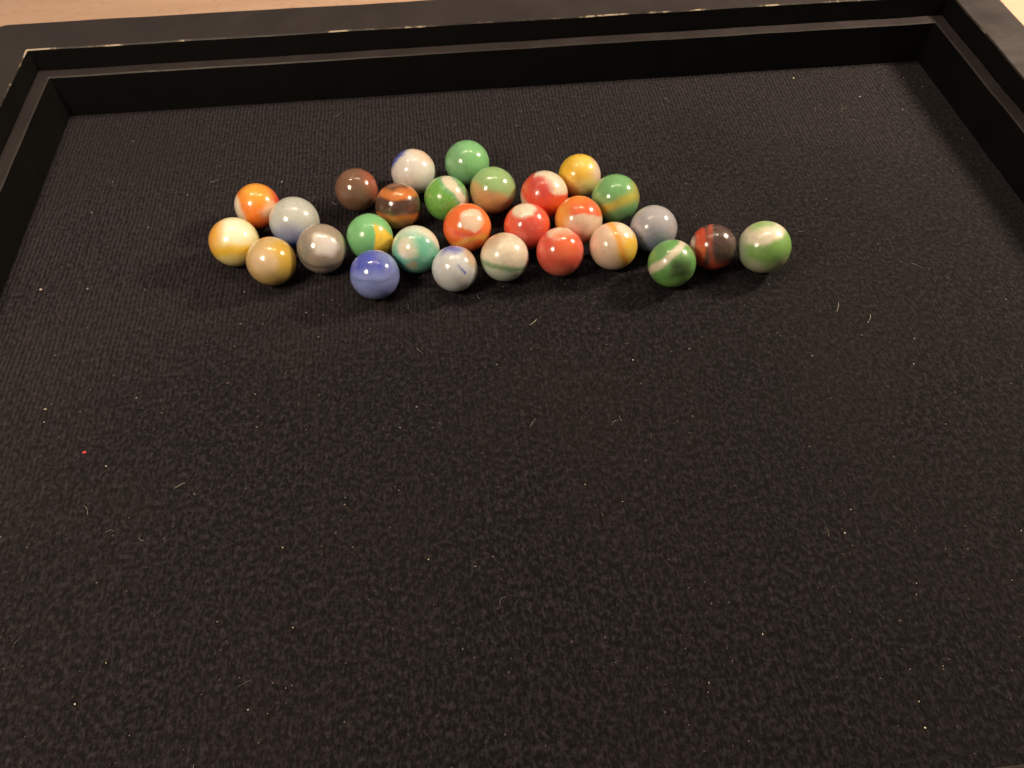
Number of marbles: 28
